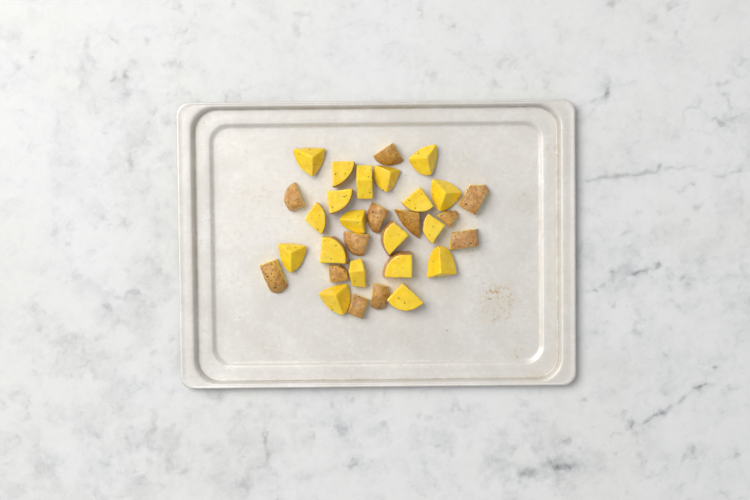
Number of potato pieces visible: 31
